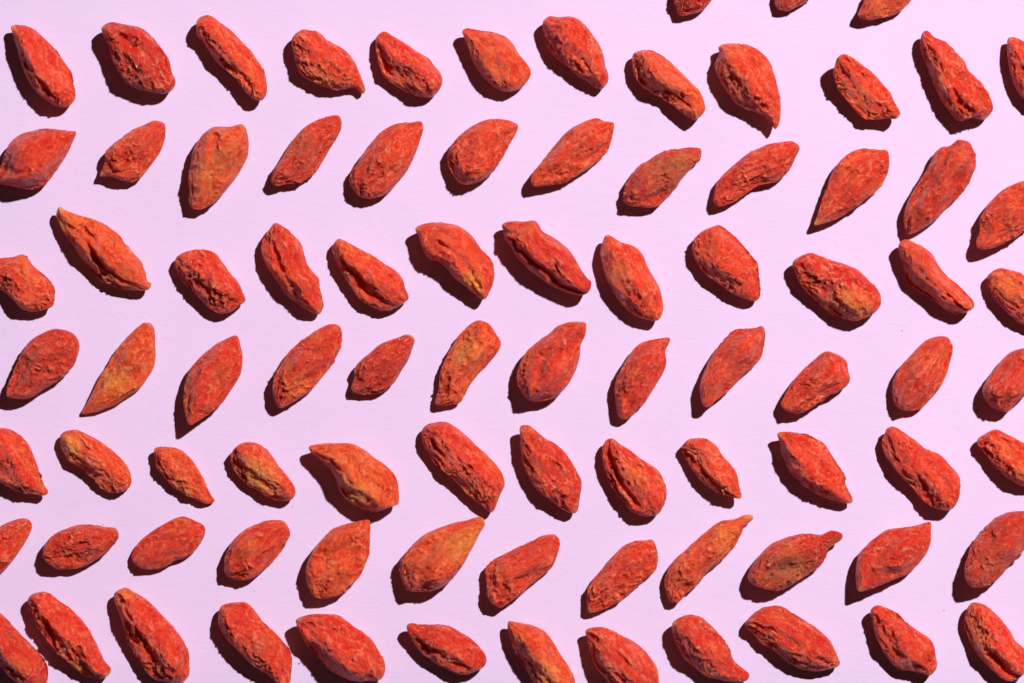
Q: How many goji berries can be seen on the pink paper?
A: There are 87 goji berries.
